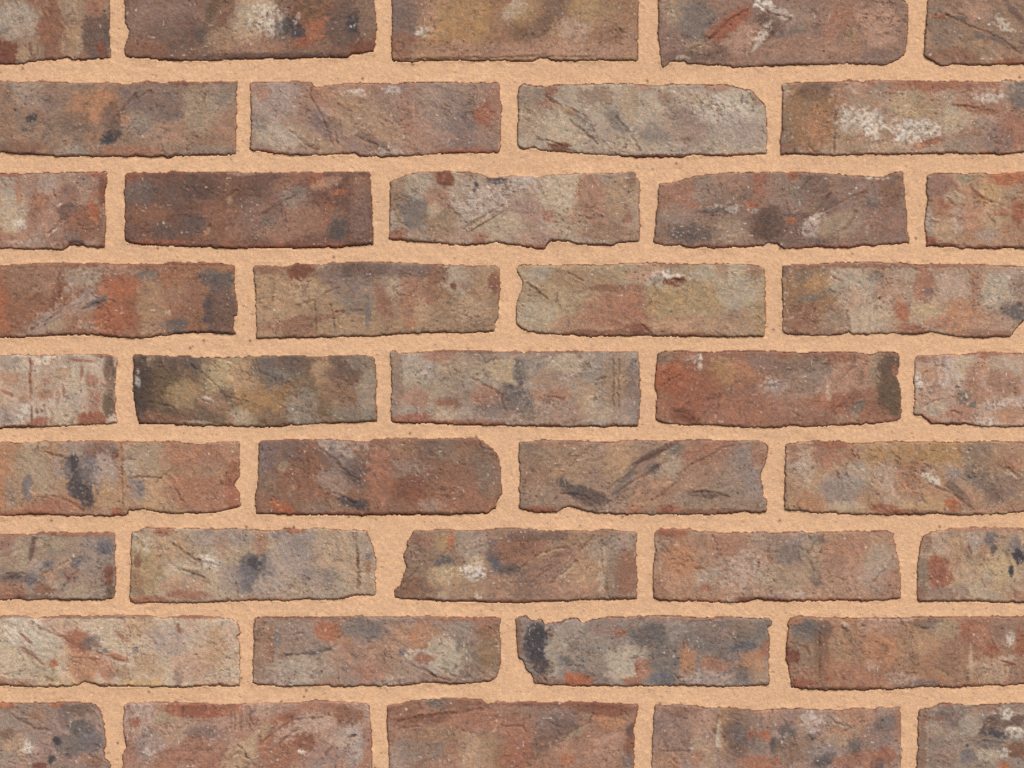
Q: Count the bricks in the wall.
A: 41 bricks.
